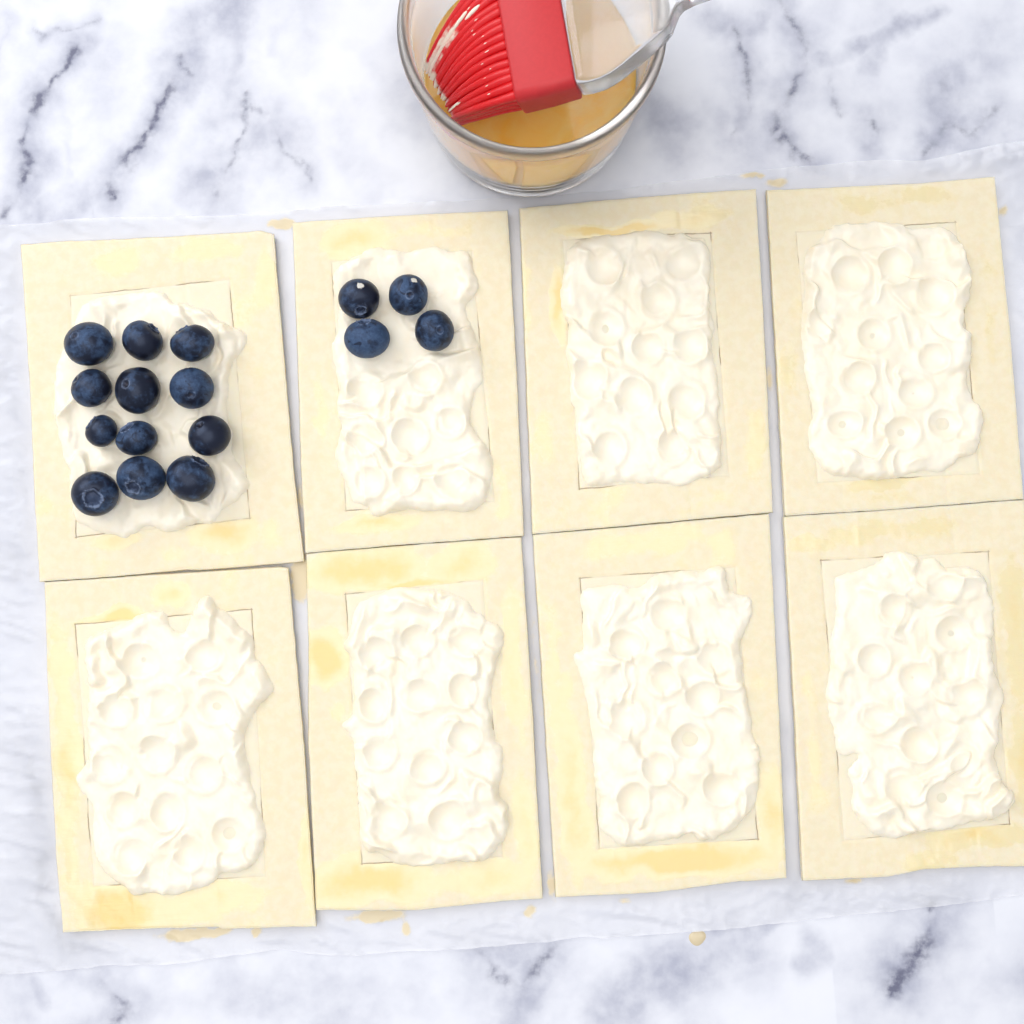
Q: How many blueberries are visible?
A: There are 16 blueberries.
